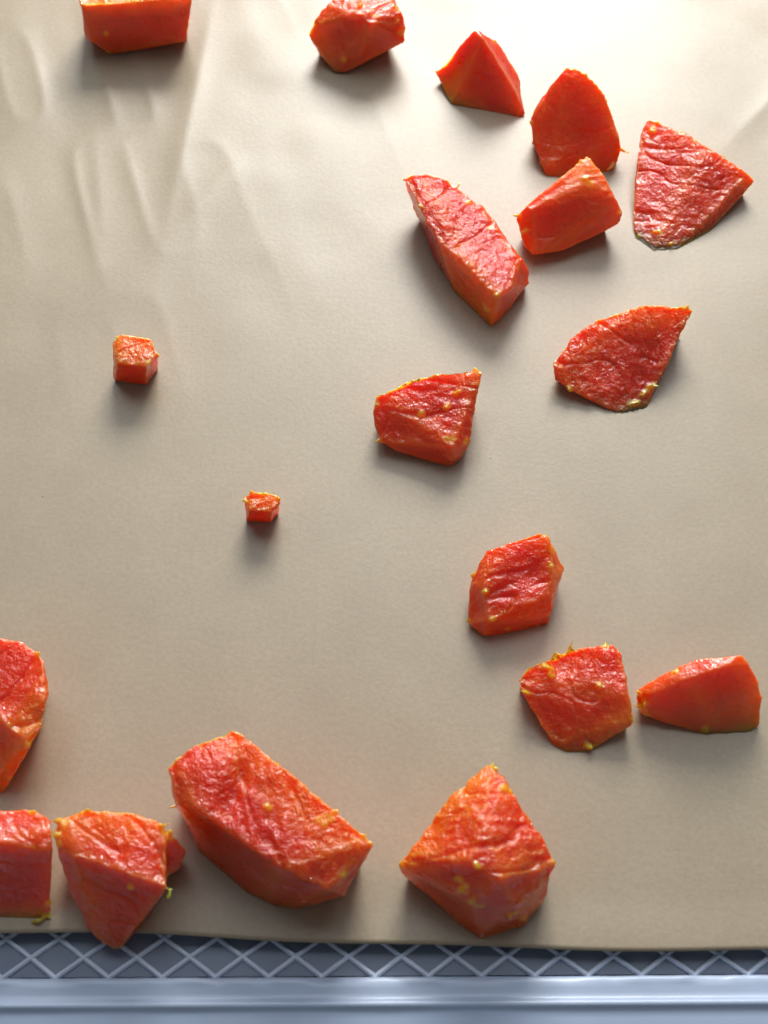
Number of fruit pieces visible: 19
